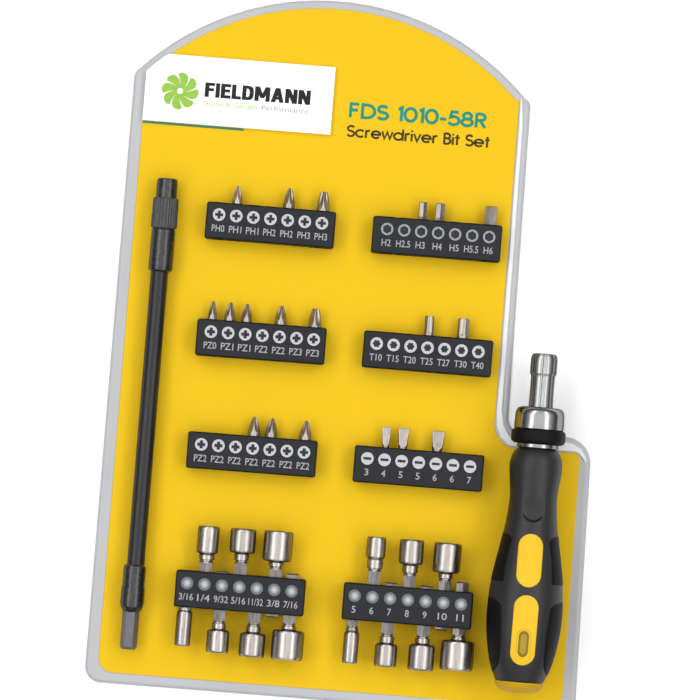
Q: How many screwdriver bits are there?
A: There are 19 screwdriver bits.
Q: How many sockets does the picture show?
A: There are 14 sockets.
